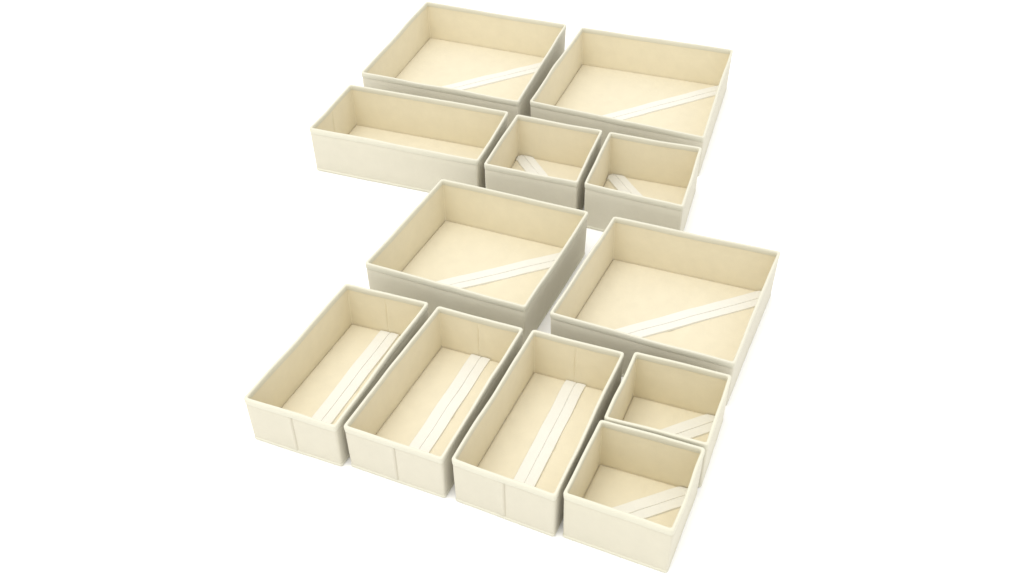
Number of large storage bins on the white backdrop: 4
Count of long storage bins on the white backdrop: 4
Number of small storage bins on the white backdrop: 4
